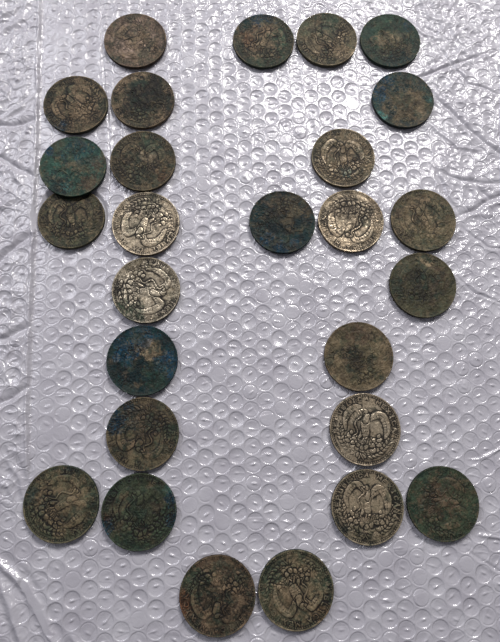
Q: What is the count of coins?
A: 27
